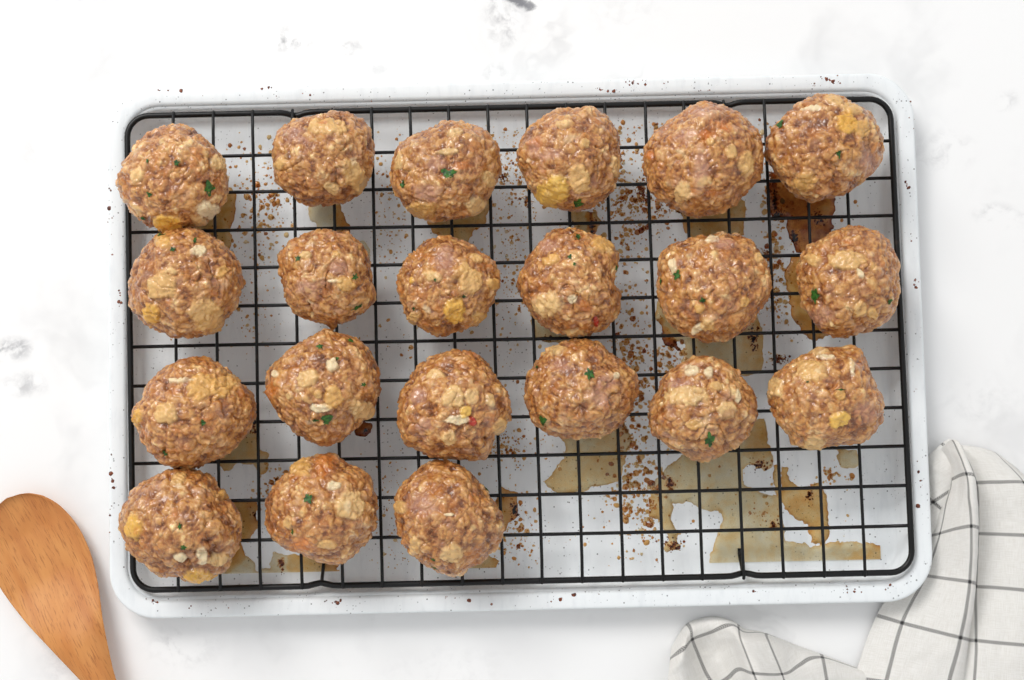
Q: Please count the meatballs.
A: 21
